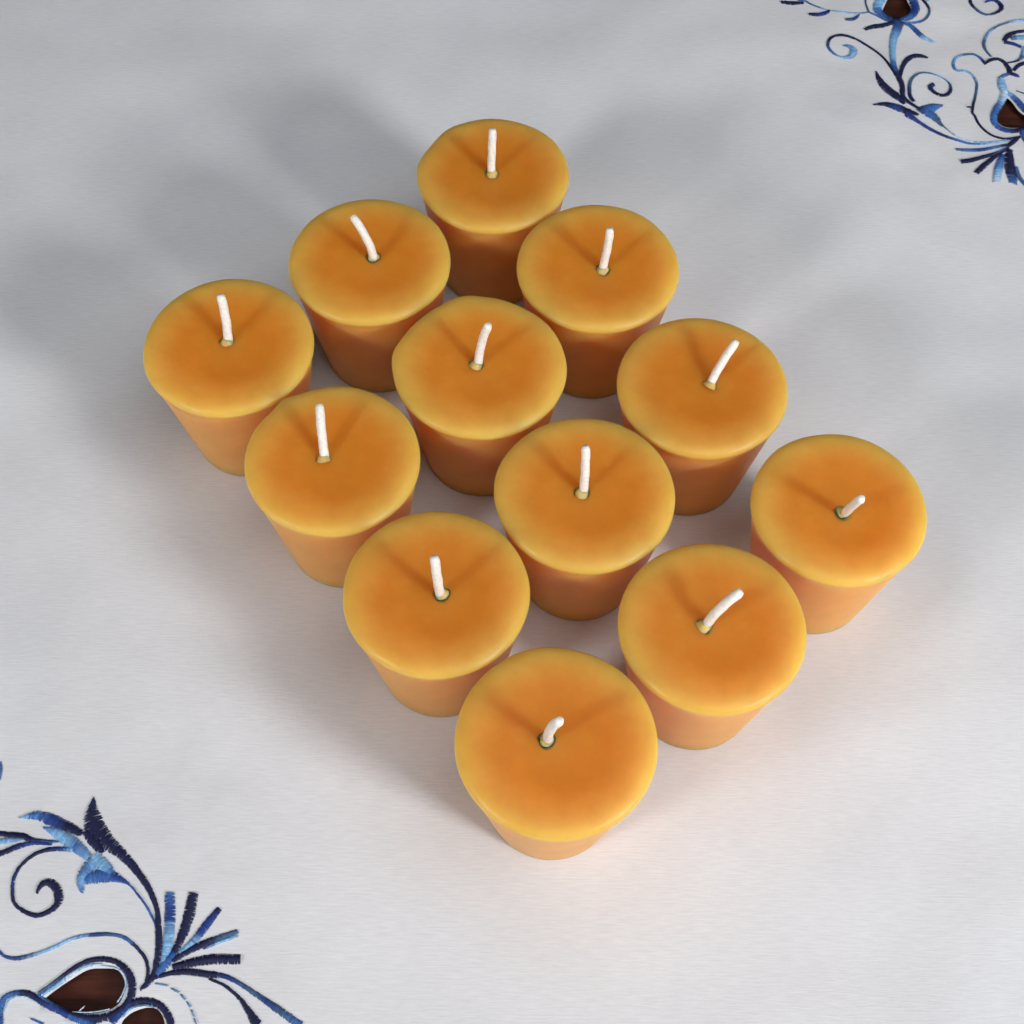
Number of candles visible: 12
